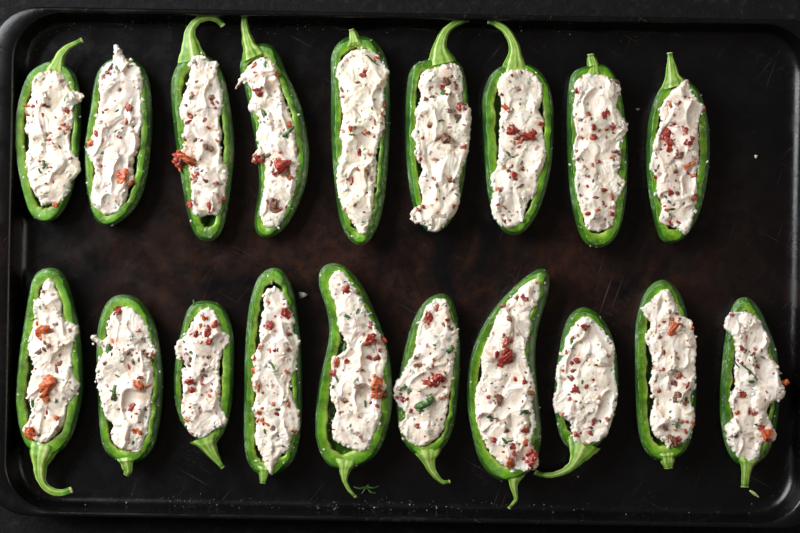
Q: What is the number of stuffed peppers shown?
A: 19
